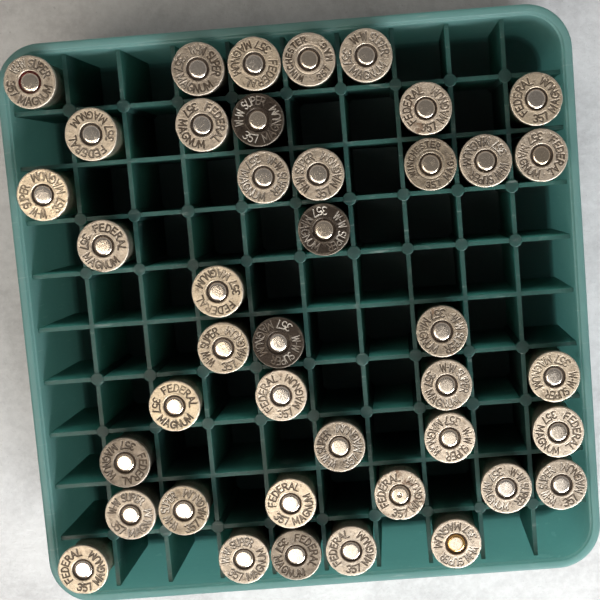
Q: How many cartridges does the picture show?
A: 41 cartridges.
